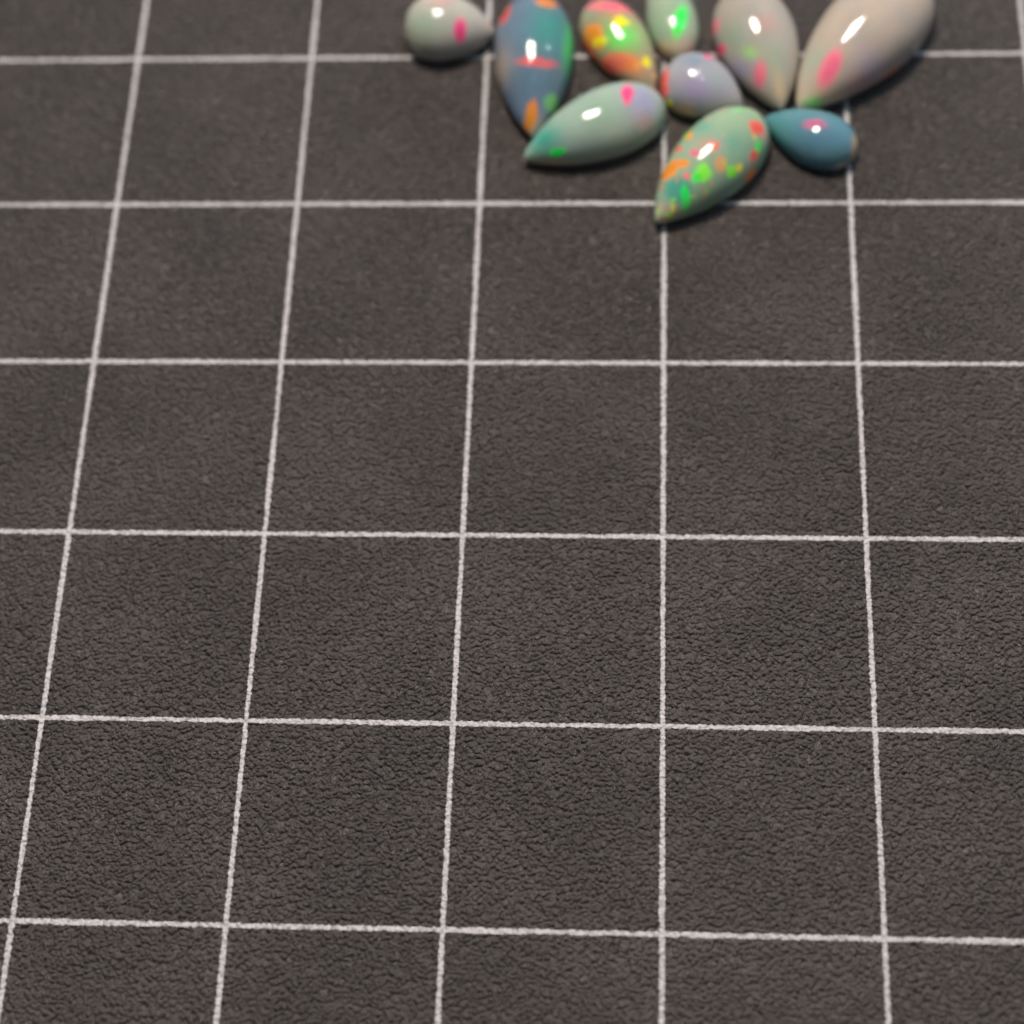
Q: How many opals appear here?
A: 10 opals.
